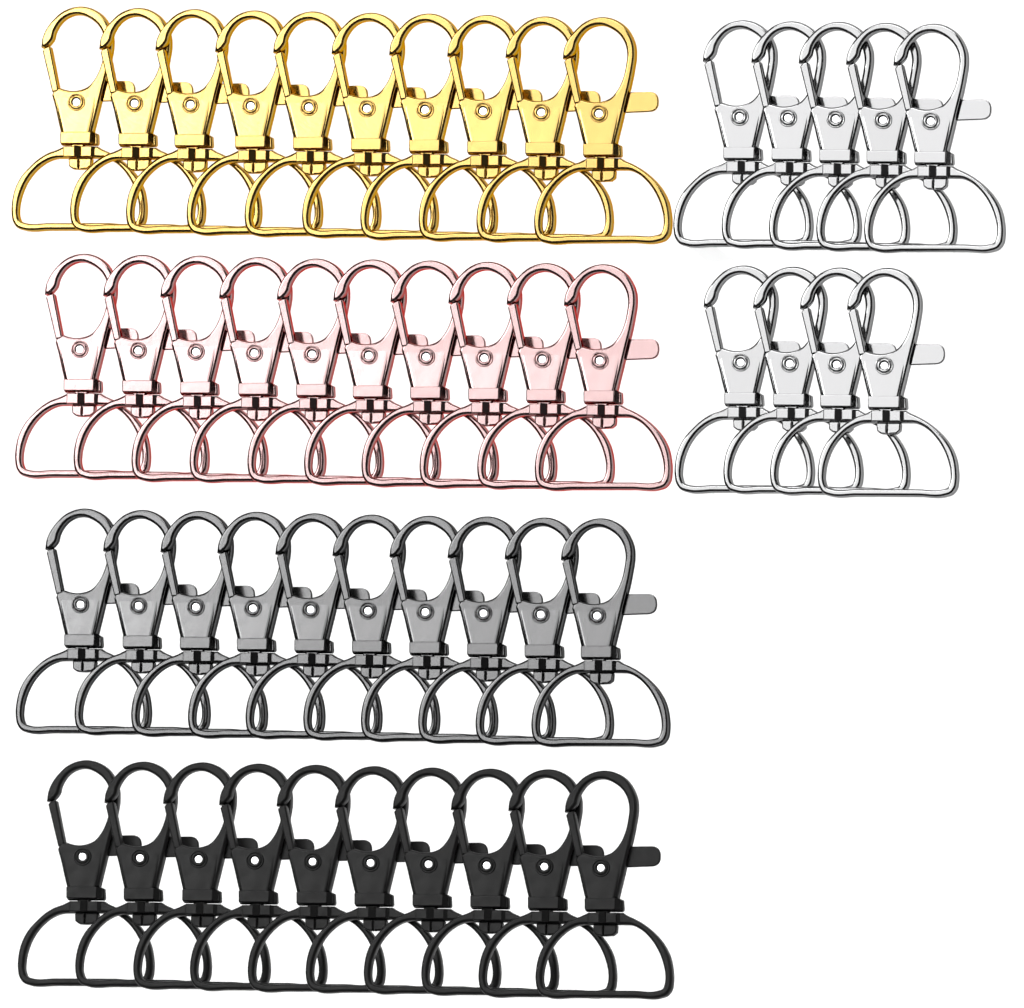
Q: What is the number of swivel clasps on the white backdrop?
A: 49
